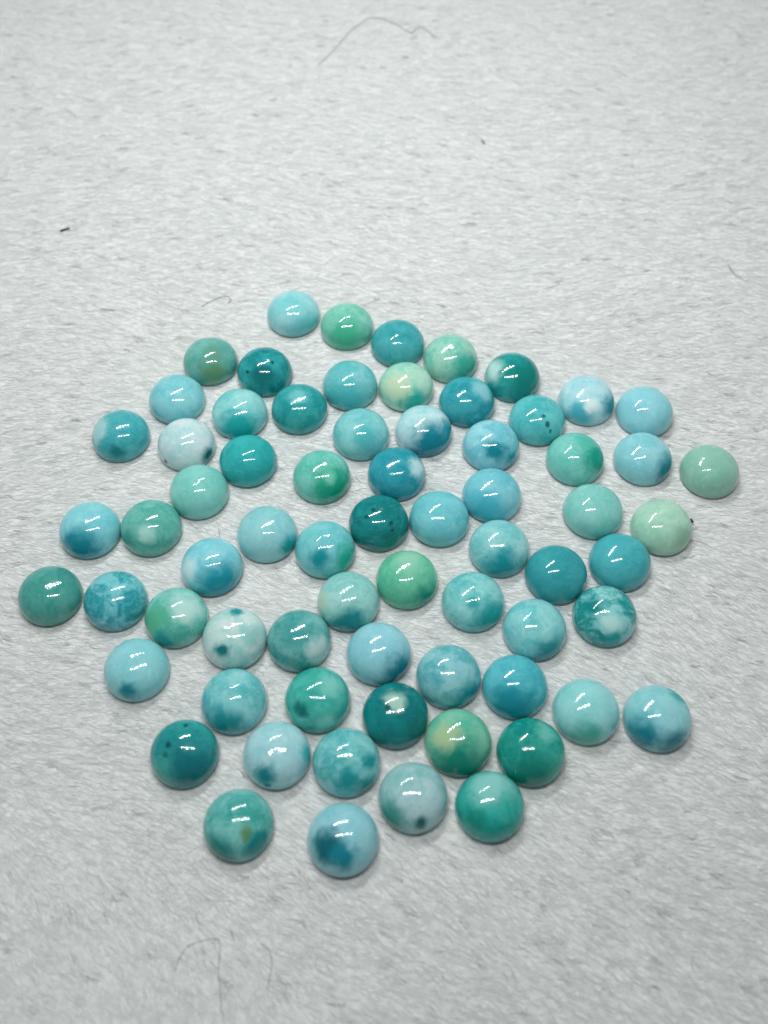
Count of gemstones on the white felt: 69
